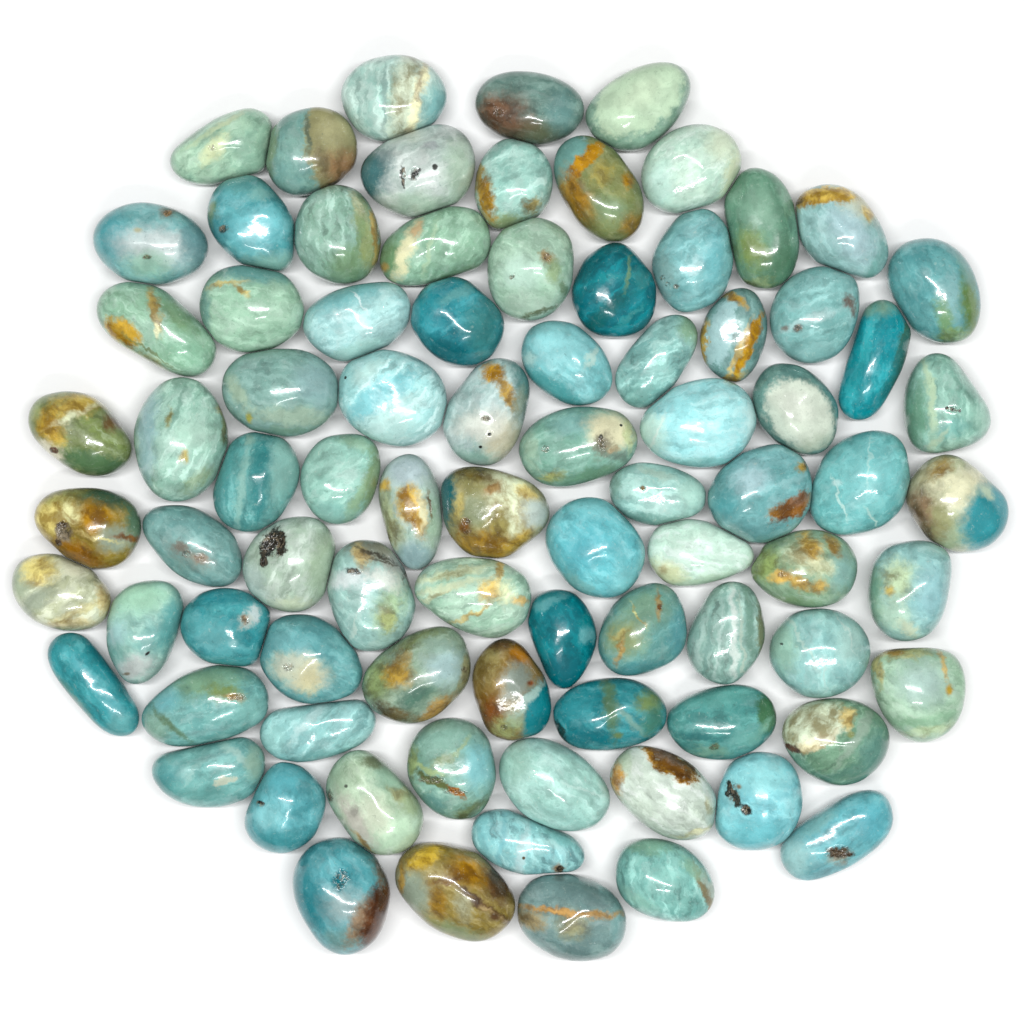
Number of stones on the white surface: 84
